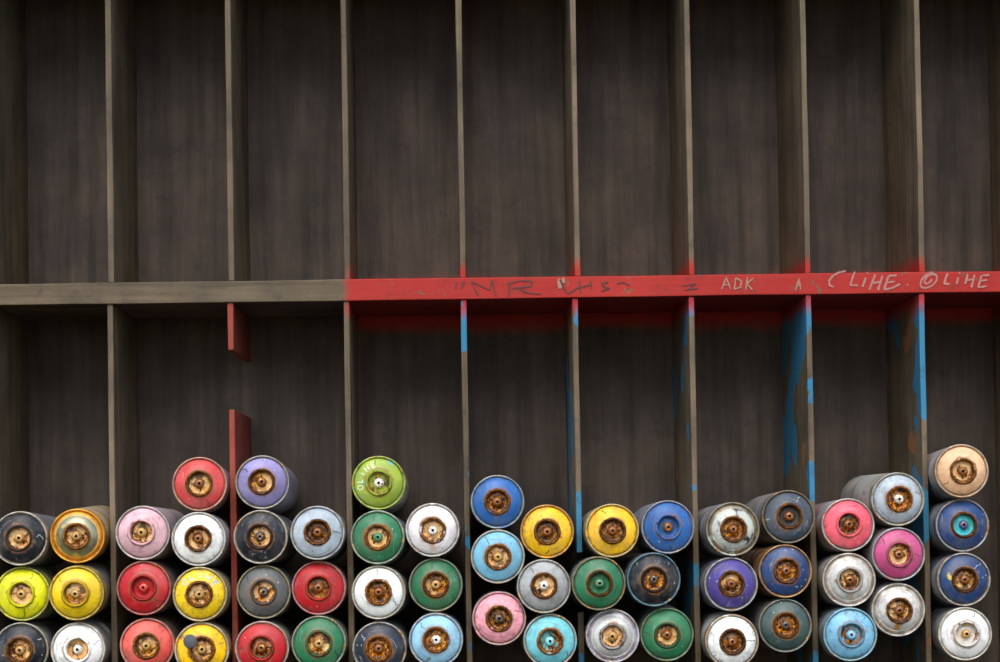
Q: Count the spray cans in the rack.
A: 55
